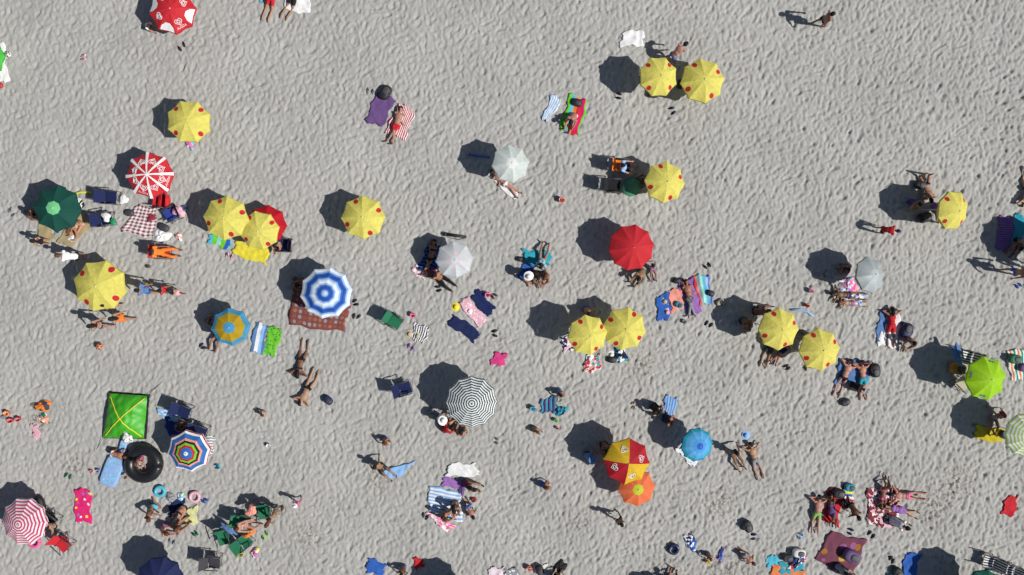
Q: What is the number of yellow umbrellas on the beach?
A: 13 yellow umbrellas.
